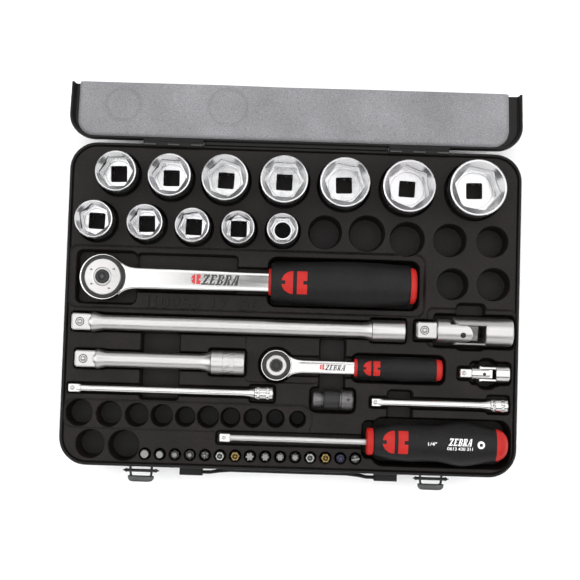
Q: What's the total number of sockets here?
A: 12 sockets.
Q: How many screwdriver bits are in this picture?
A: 15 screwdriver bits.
